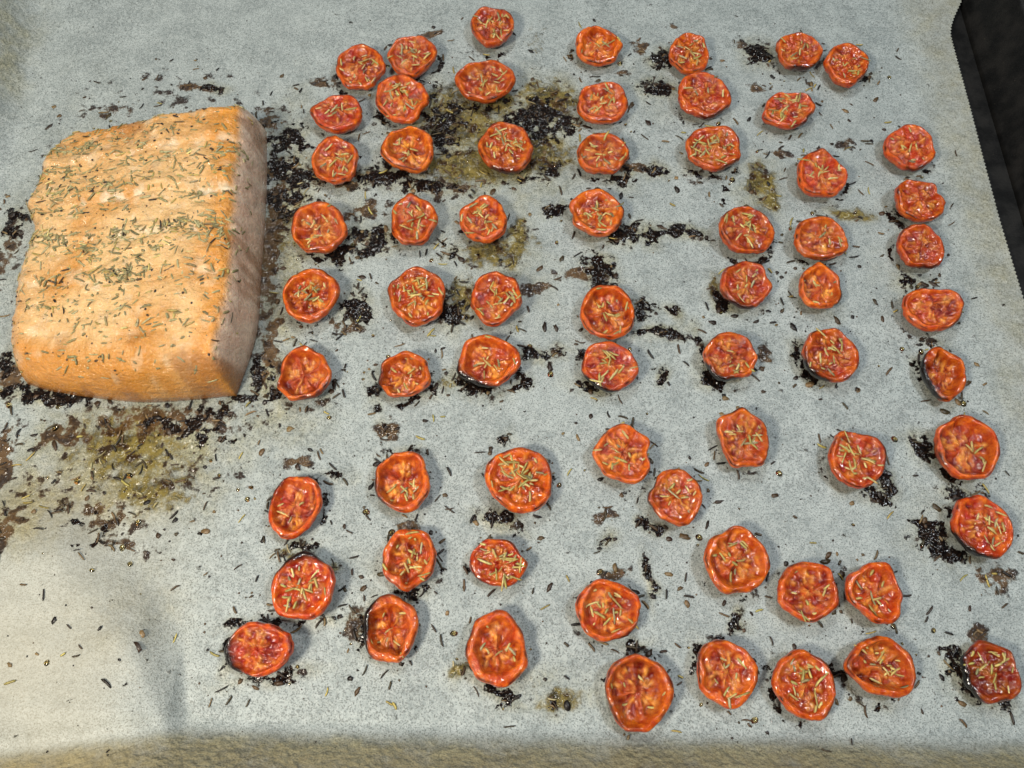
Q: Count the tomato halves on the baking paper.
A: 66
